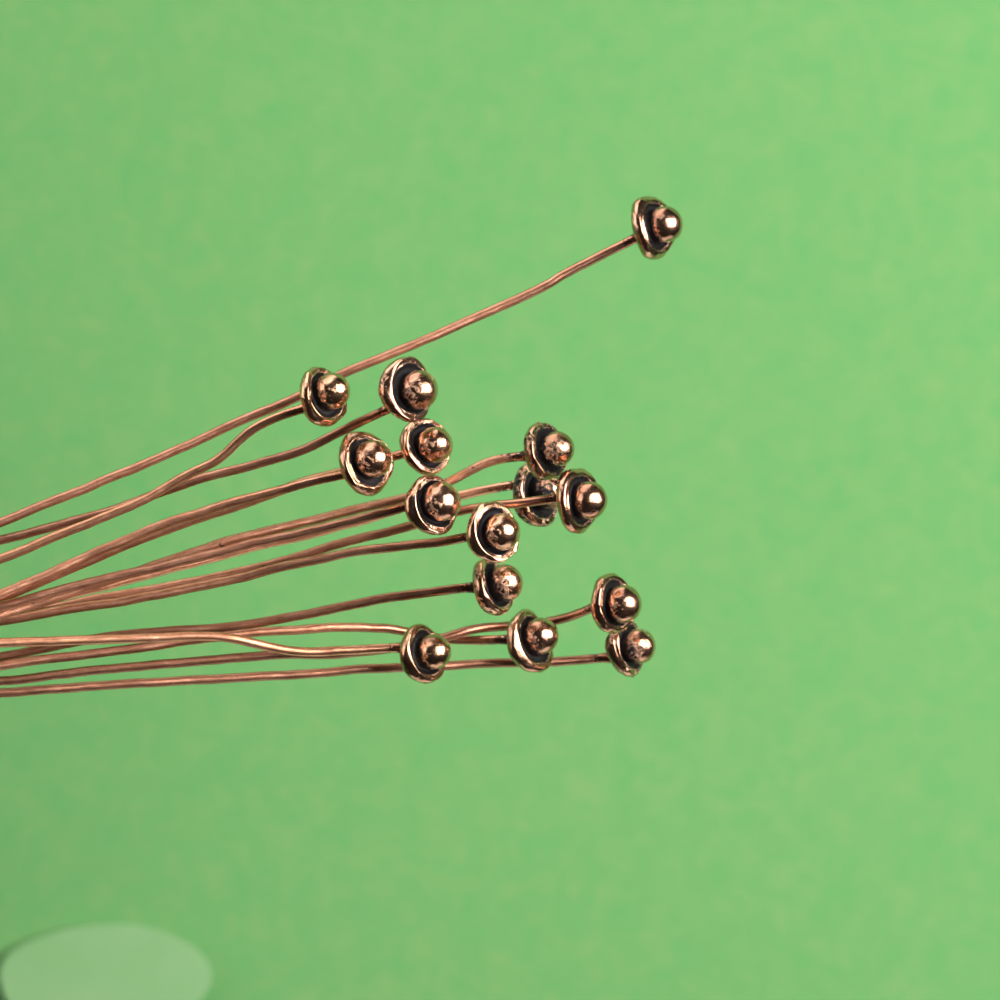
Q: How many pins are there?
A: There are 15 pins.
